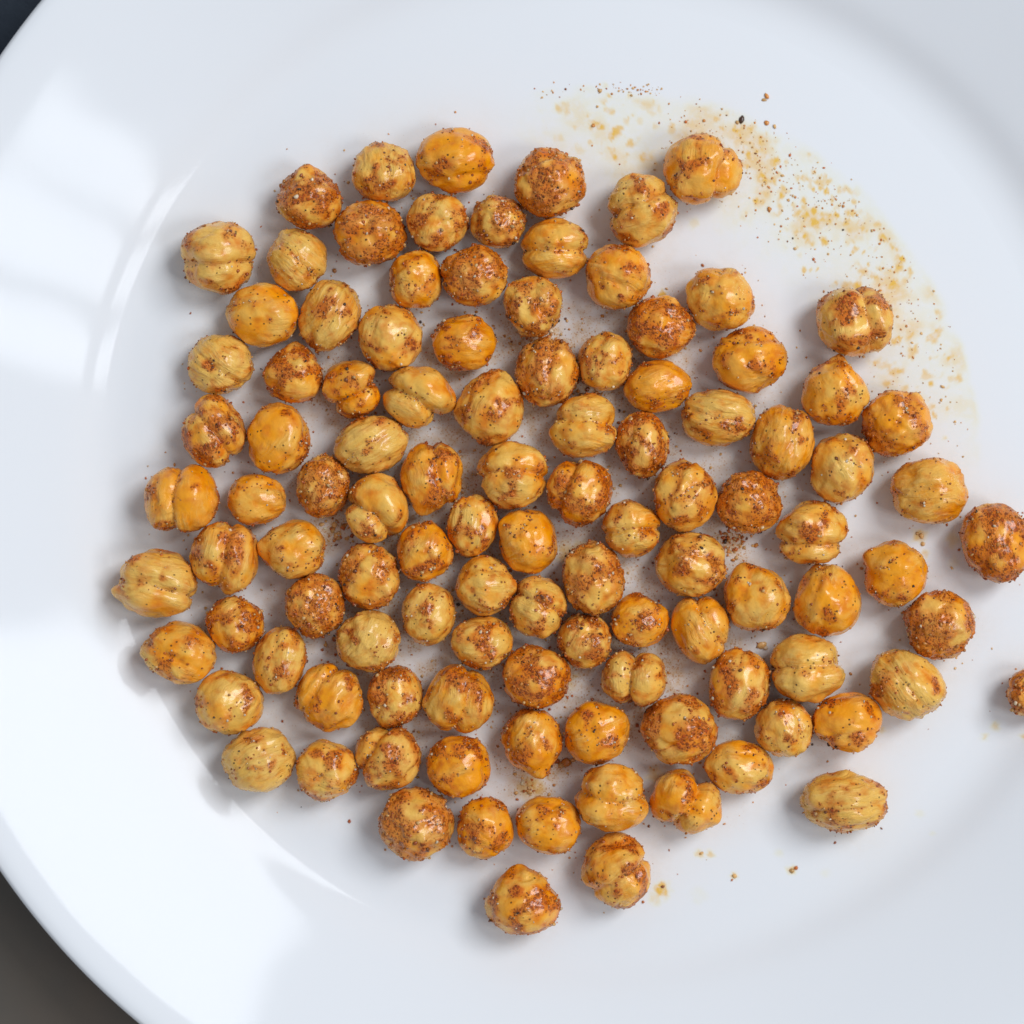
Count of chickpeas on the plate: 108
